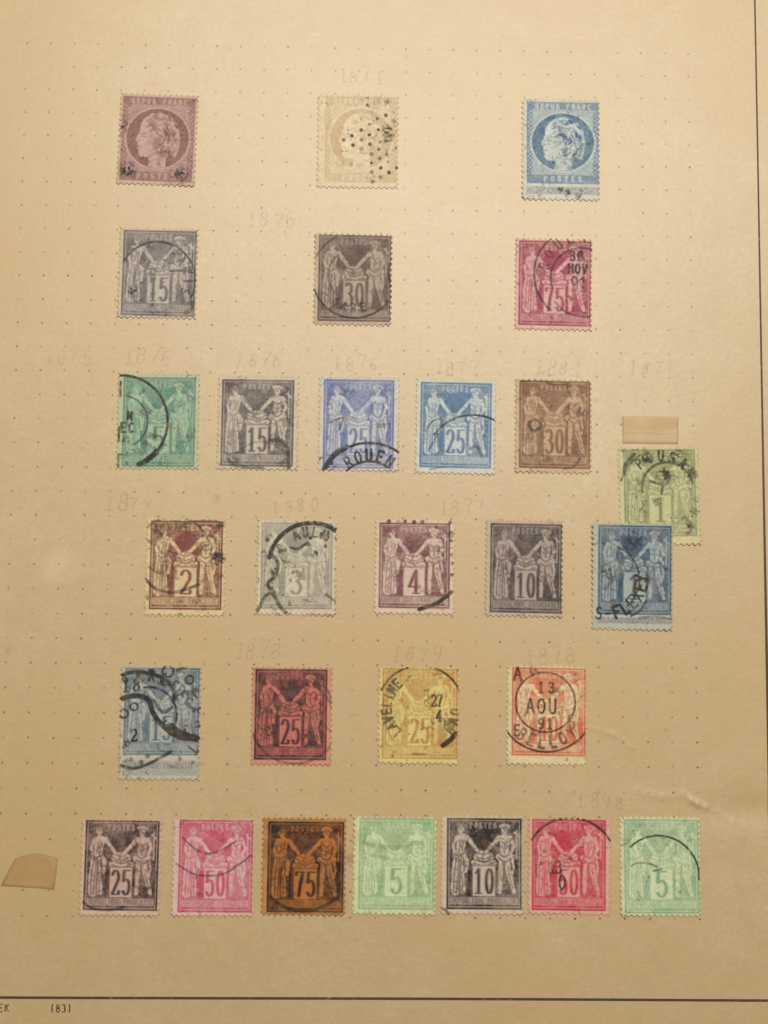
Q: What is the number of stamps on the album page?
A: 28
